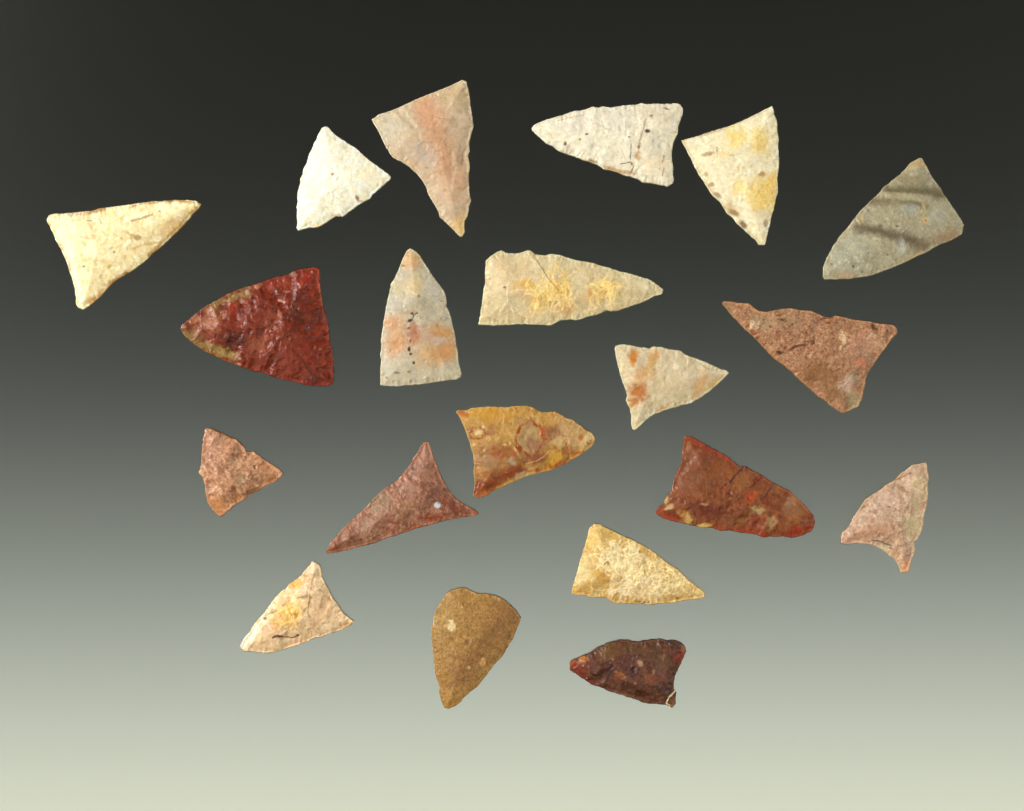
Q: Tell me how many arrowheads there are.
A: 20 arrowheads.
